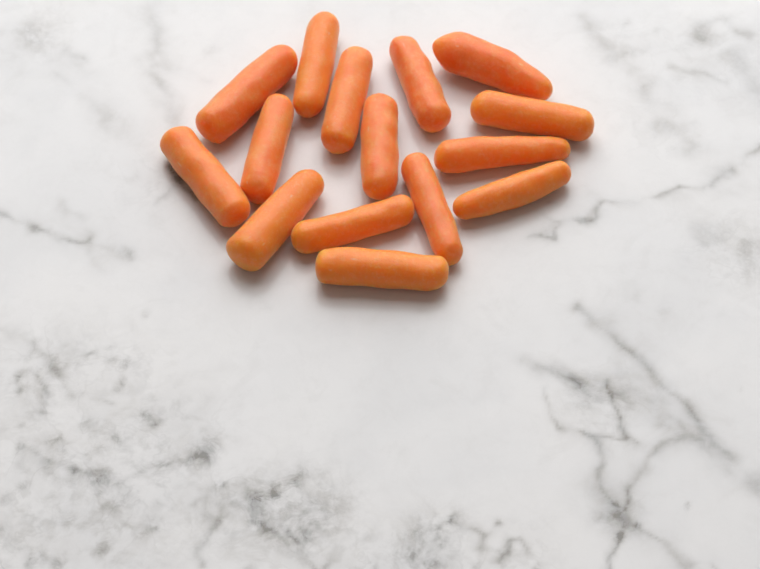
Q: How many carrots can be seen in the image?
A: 15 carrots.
